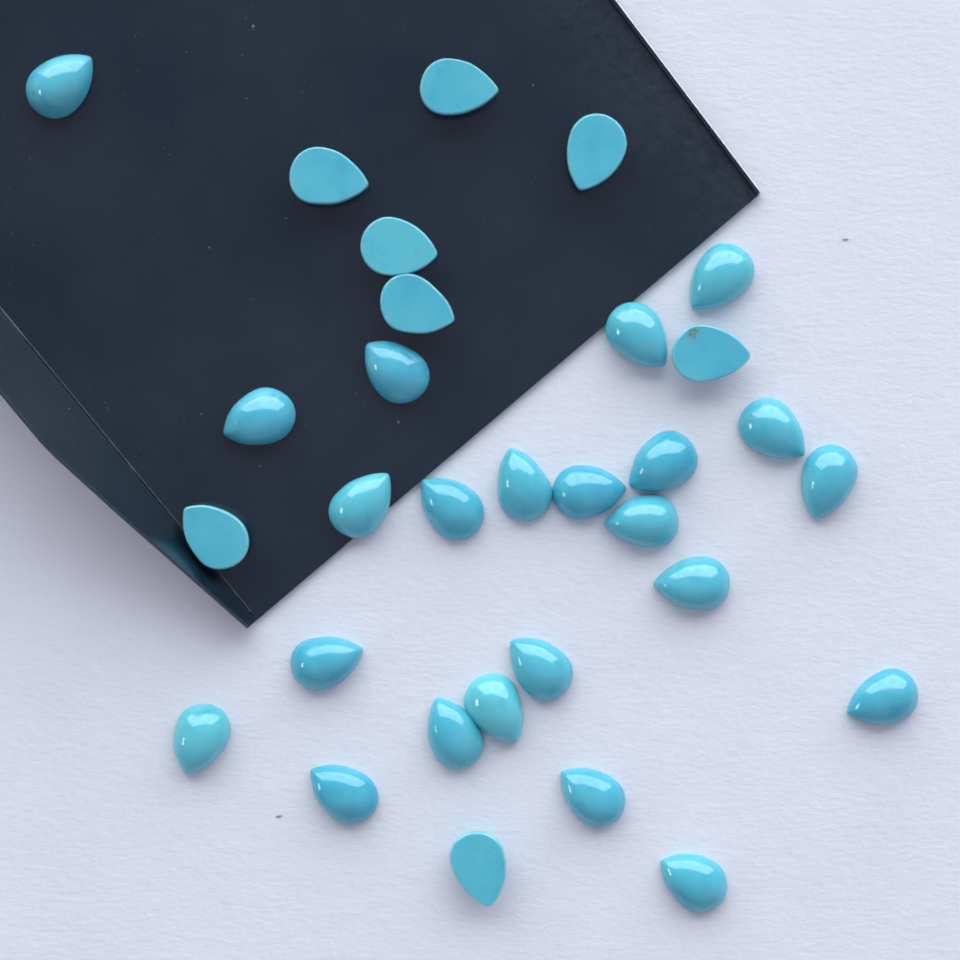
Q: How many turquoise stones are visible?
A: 31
